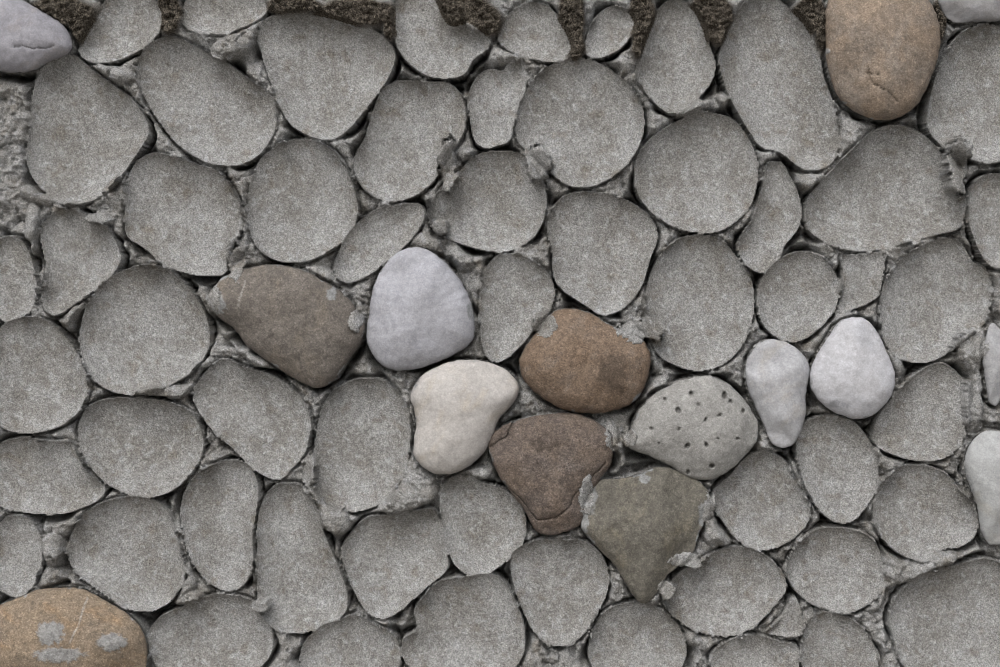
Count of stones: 15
